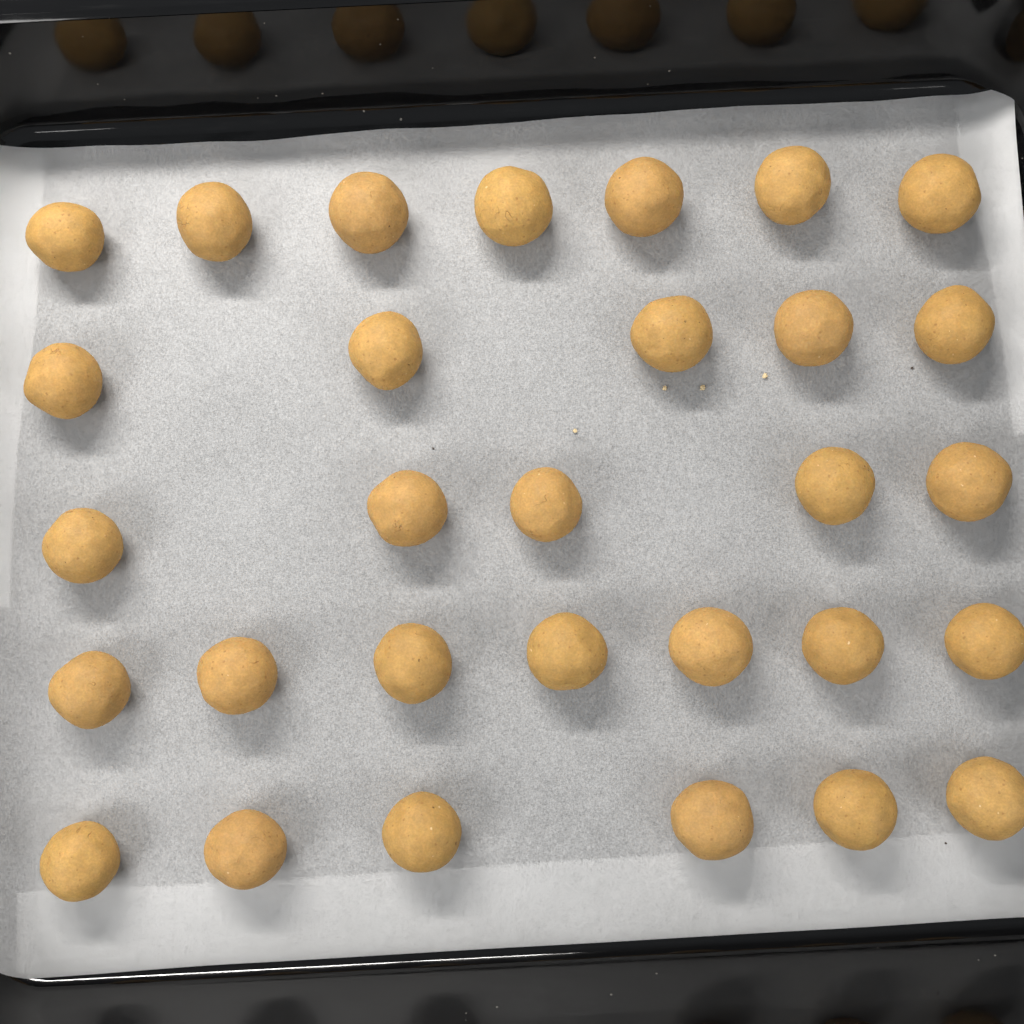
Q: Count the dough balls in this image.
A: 30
